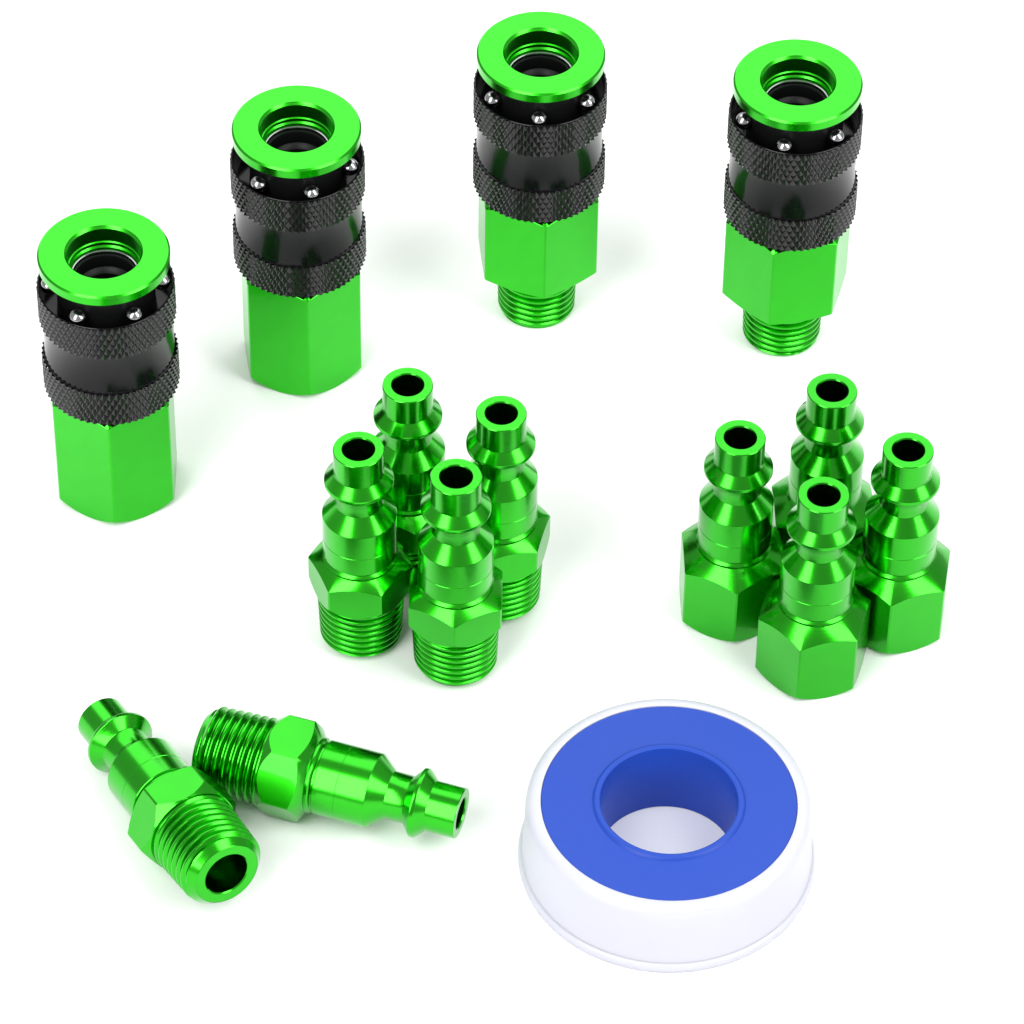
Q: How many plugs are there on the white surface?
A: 10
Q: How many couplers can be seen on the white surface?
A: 4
